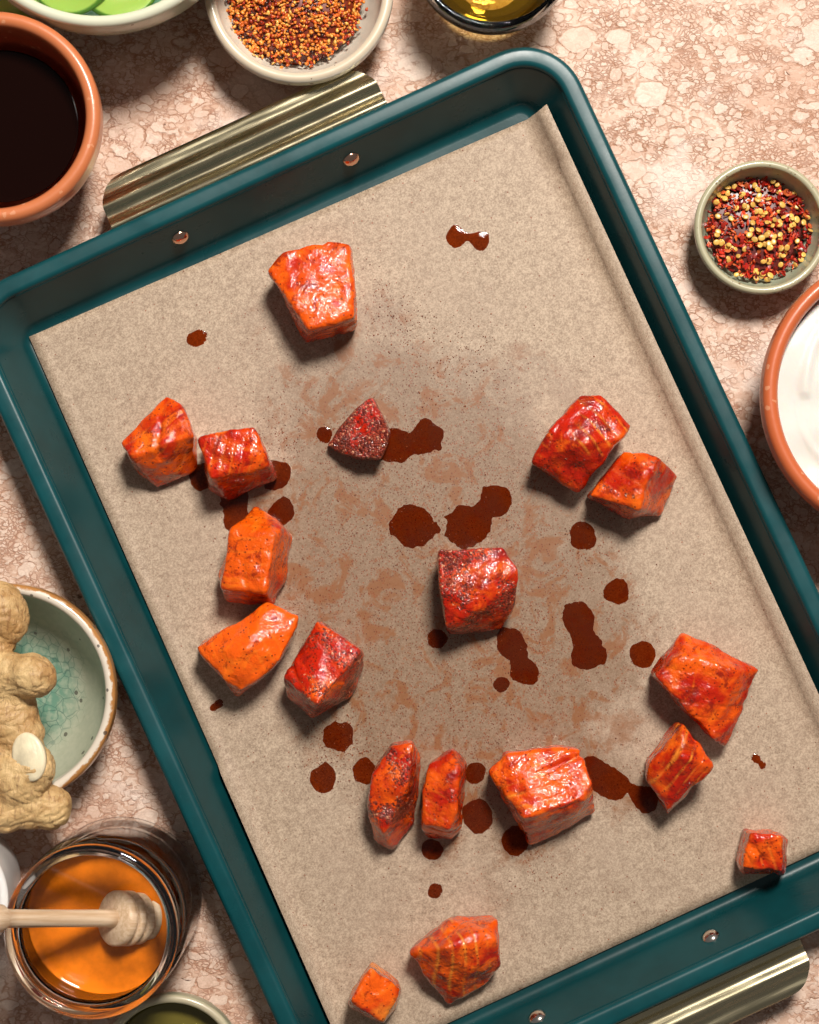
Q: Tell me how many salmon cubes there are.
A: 18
